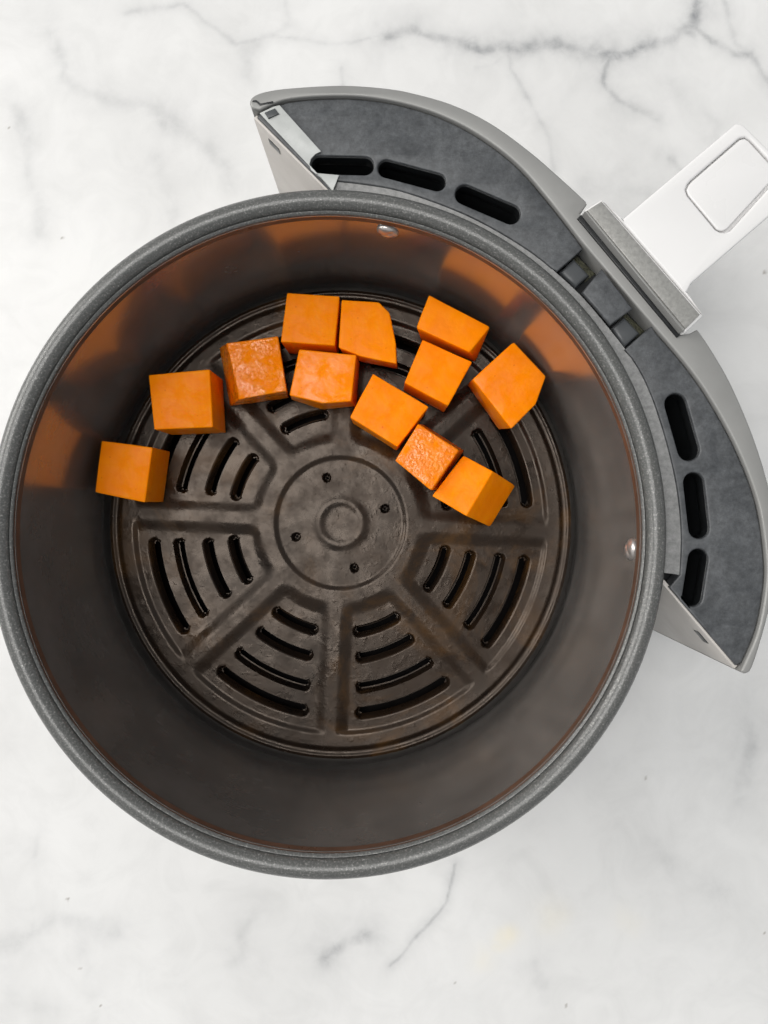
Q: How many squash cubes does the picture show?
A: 12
